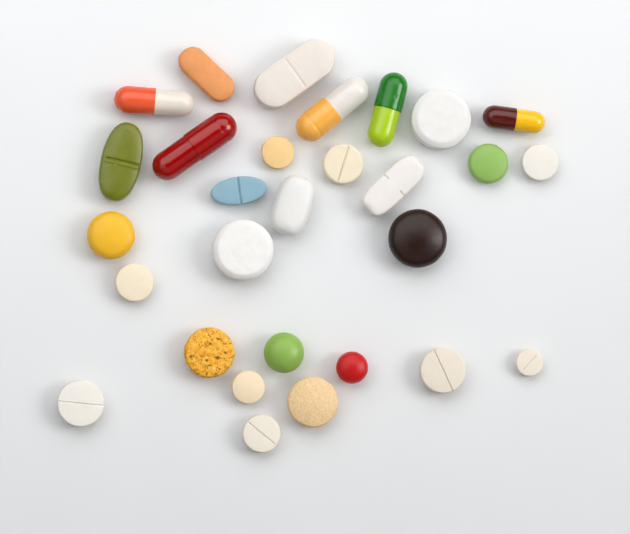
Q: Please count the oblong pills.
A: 11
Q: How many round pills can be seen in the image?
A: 18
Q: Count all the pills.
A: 29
